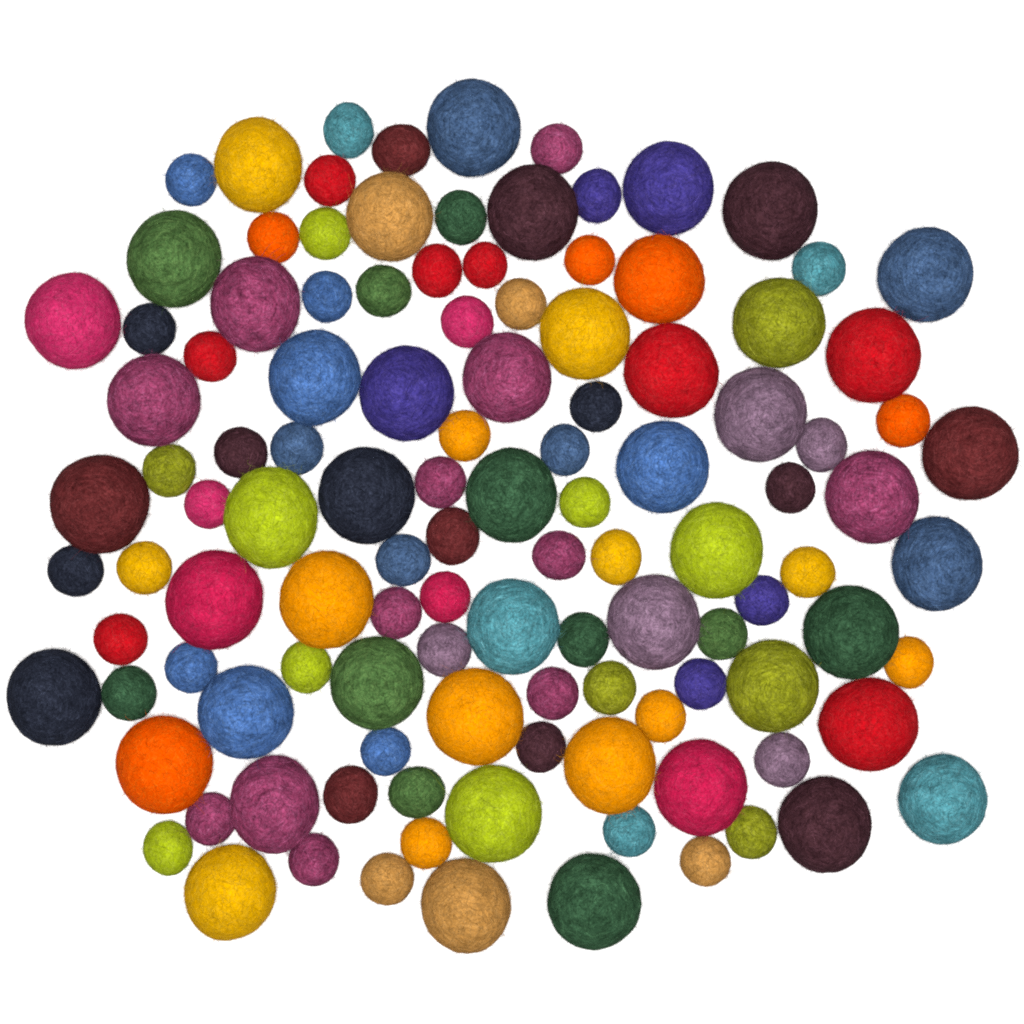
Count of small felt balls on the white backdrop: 66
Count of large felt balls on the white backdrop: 50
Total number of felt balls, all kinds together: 116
